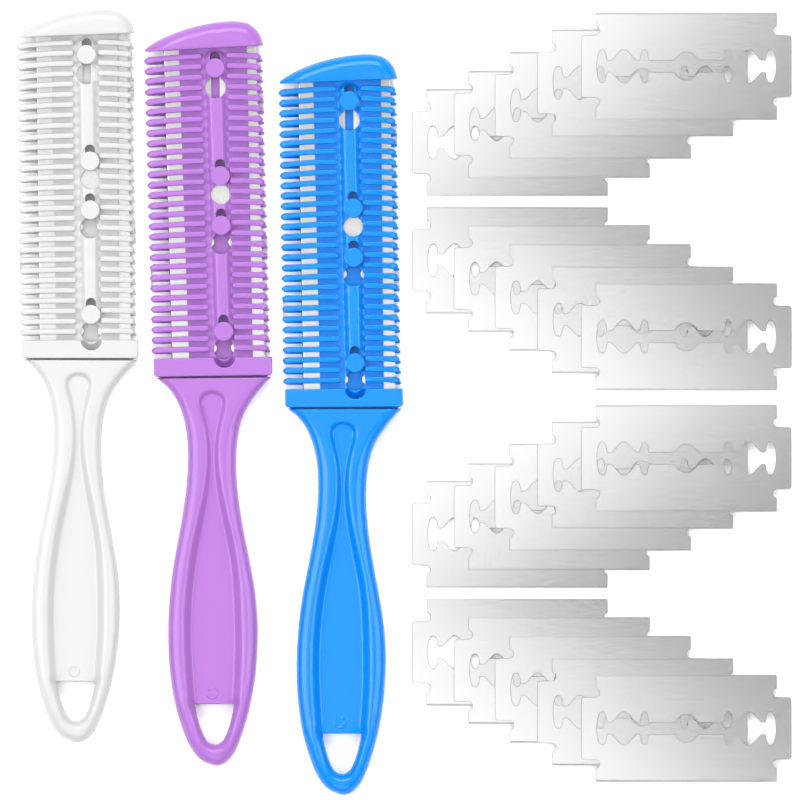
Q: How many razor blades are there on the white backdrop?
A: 20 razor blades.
